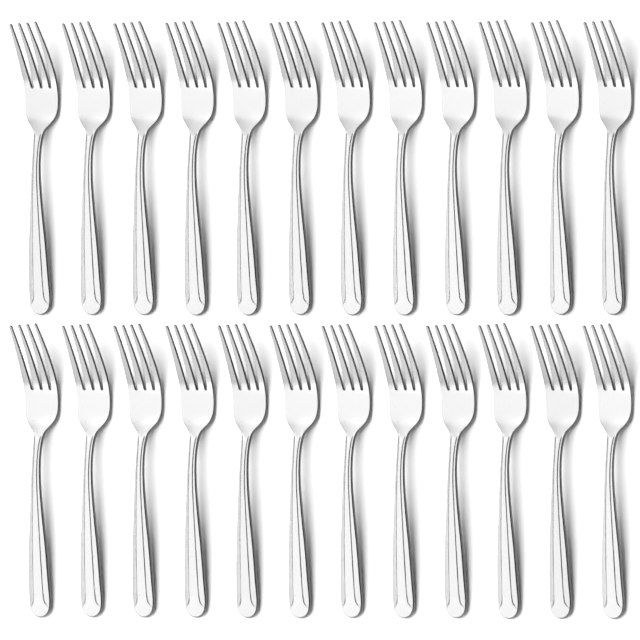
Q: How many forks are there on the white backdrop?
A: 24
